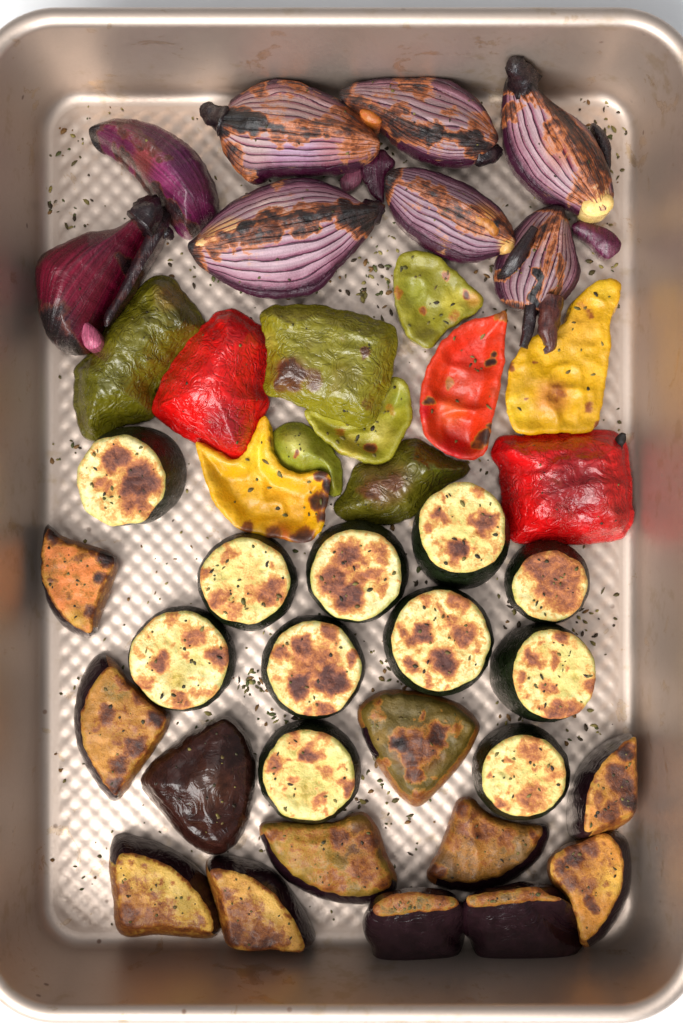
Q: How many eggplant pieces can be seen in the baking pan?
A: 12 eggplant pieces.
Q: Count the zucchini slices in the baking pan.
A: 11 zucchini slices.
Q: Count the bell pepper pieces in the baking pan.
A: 11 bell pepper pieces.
